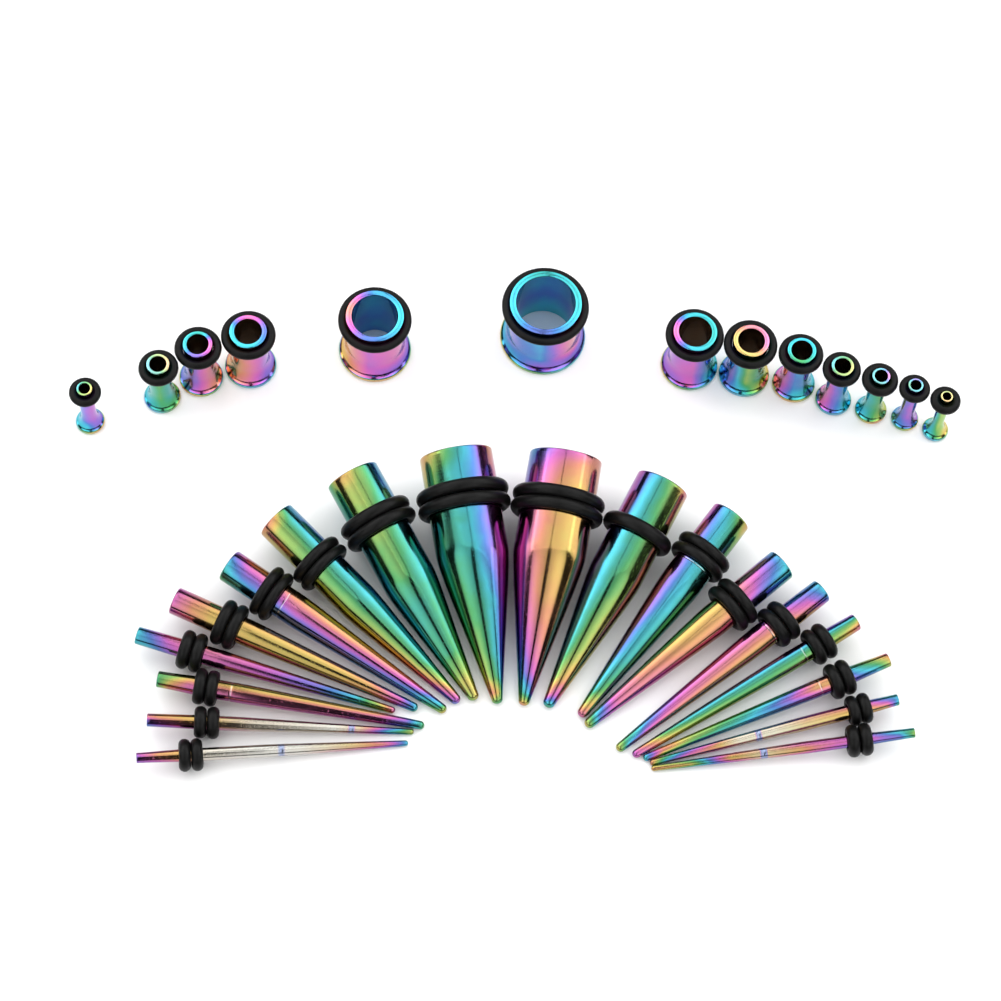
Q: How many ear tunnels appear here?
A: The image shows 13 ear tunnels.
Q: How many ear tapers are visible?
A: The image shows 18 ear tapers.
